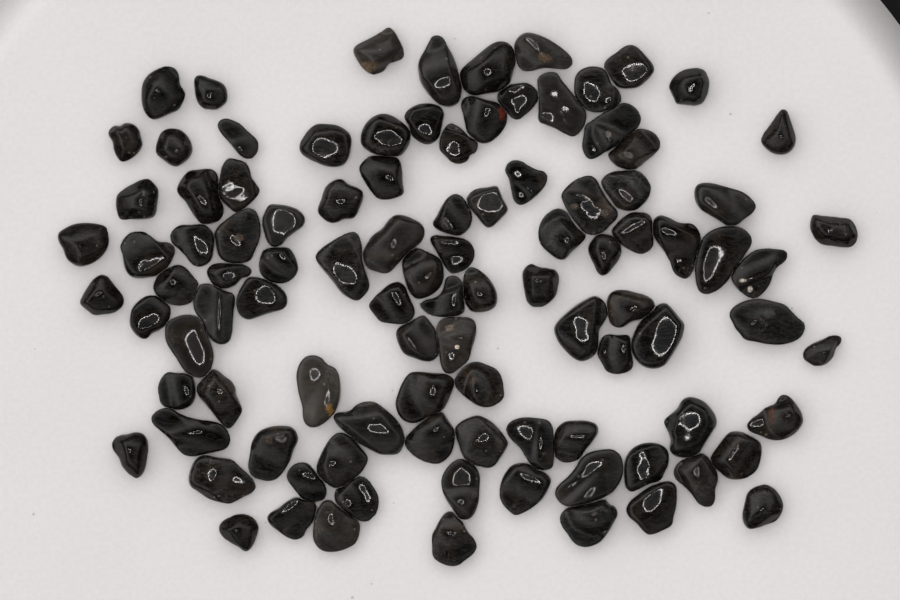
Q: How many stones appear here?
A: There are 101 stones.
